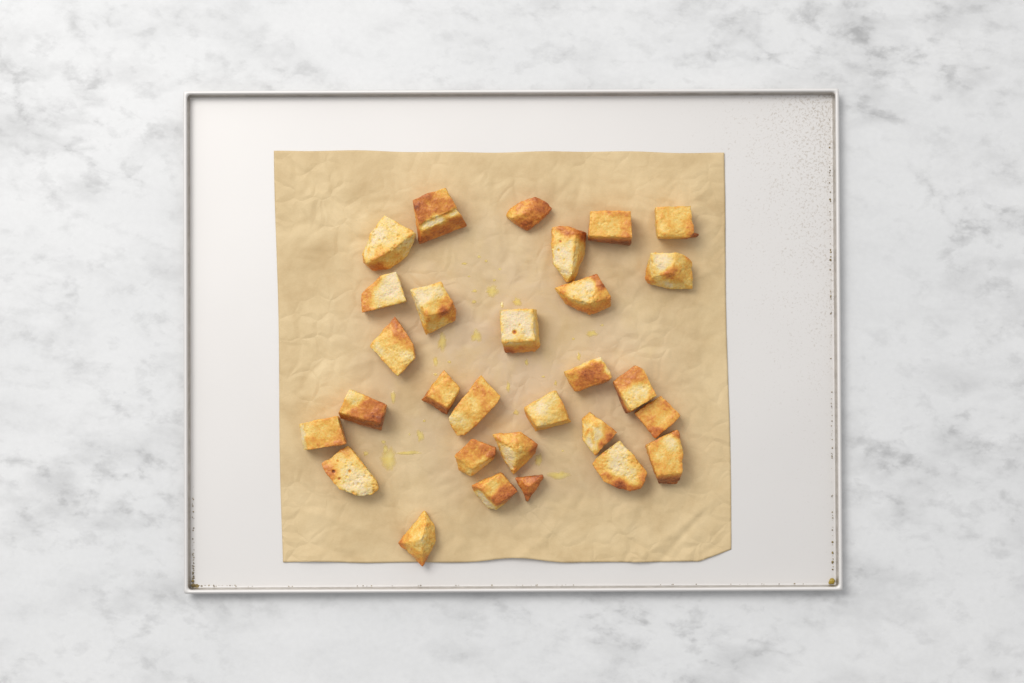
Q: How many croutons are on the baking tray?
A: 29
